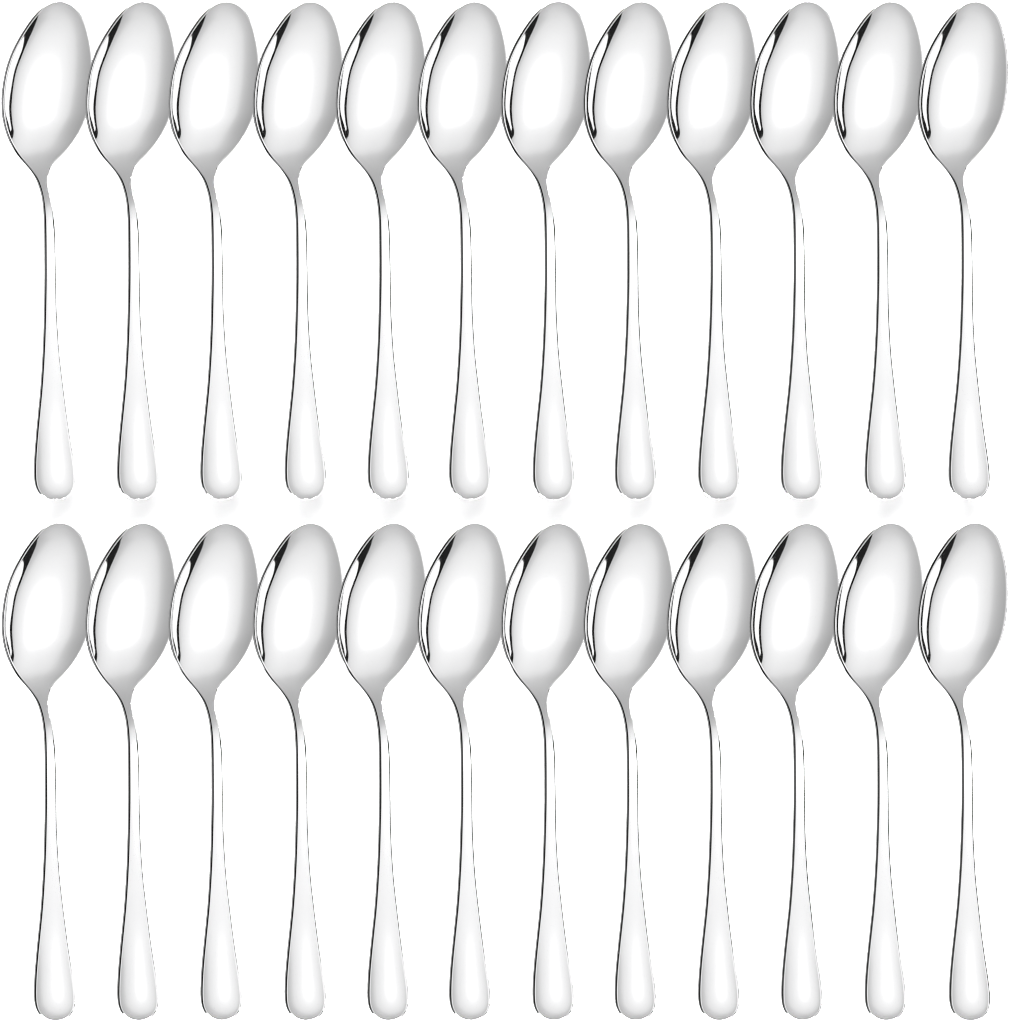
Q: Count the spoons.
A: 24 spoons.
